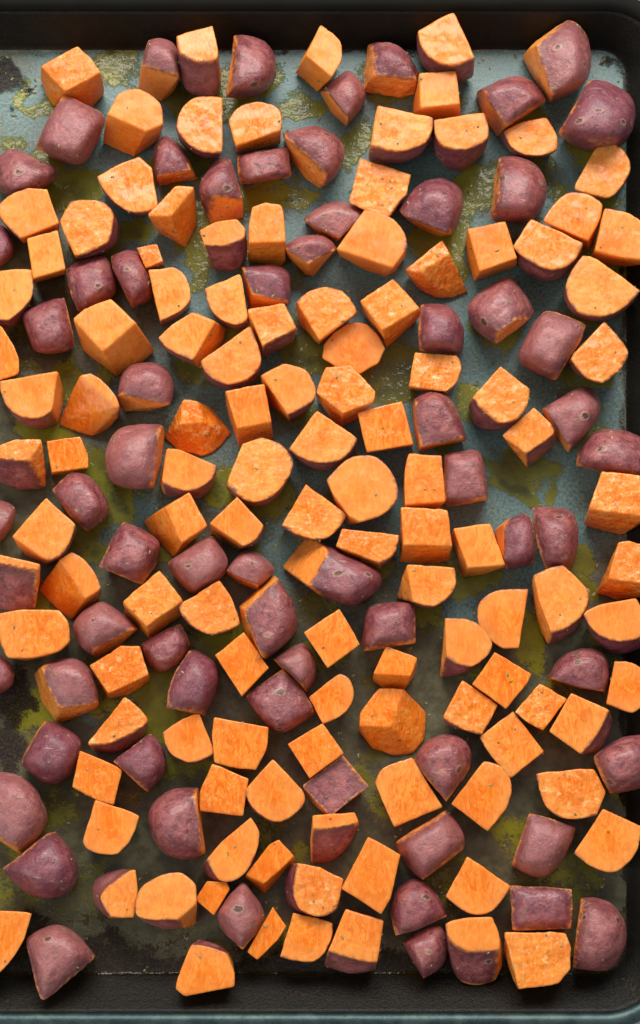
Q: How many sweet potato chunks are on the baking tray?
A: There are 181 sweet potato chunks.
